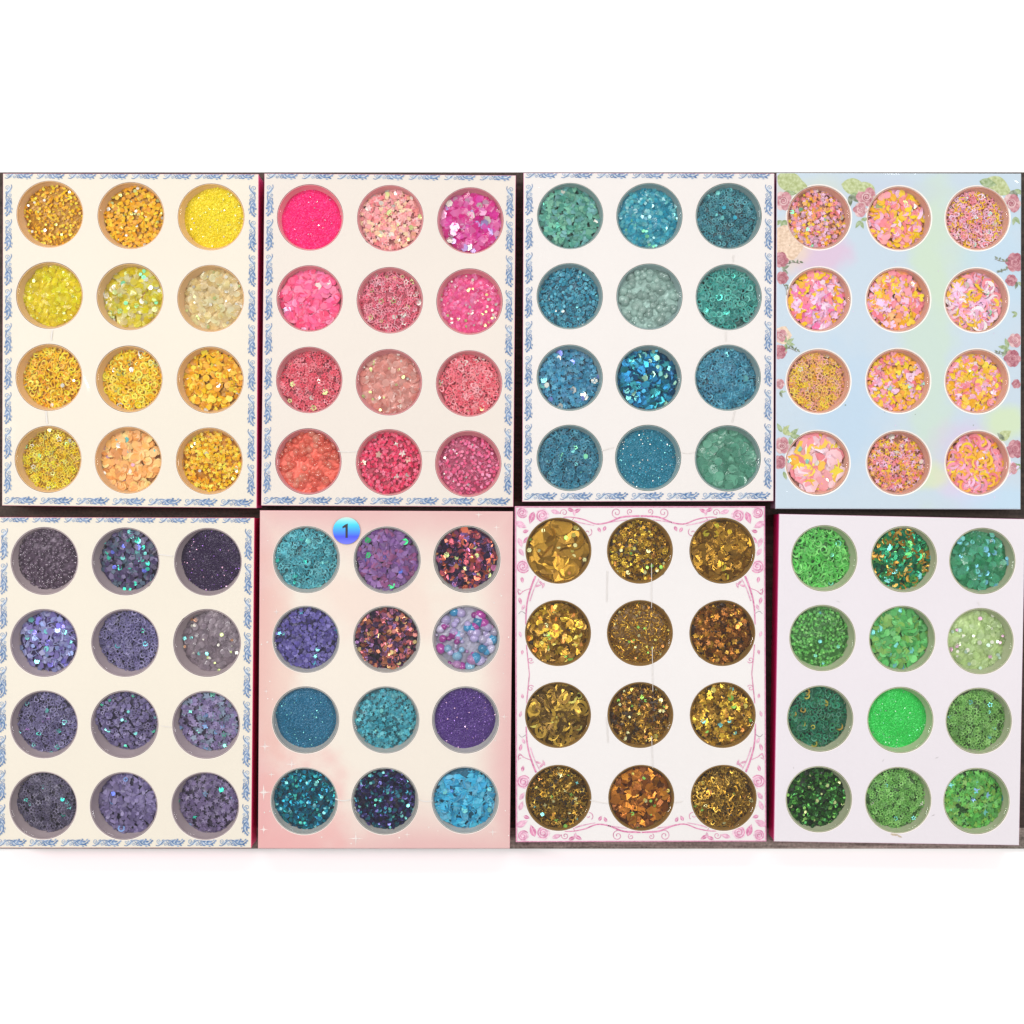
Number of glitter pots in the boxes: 96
